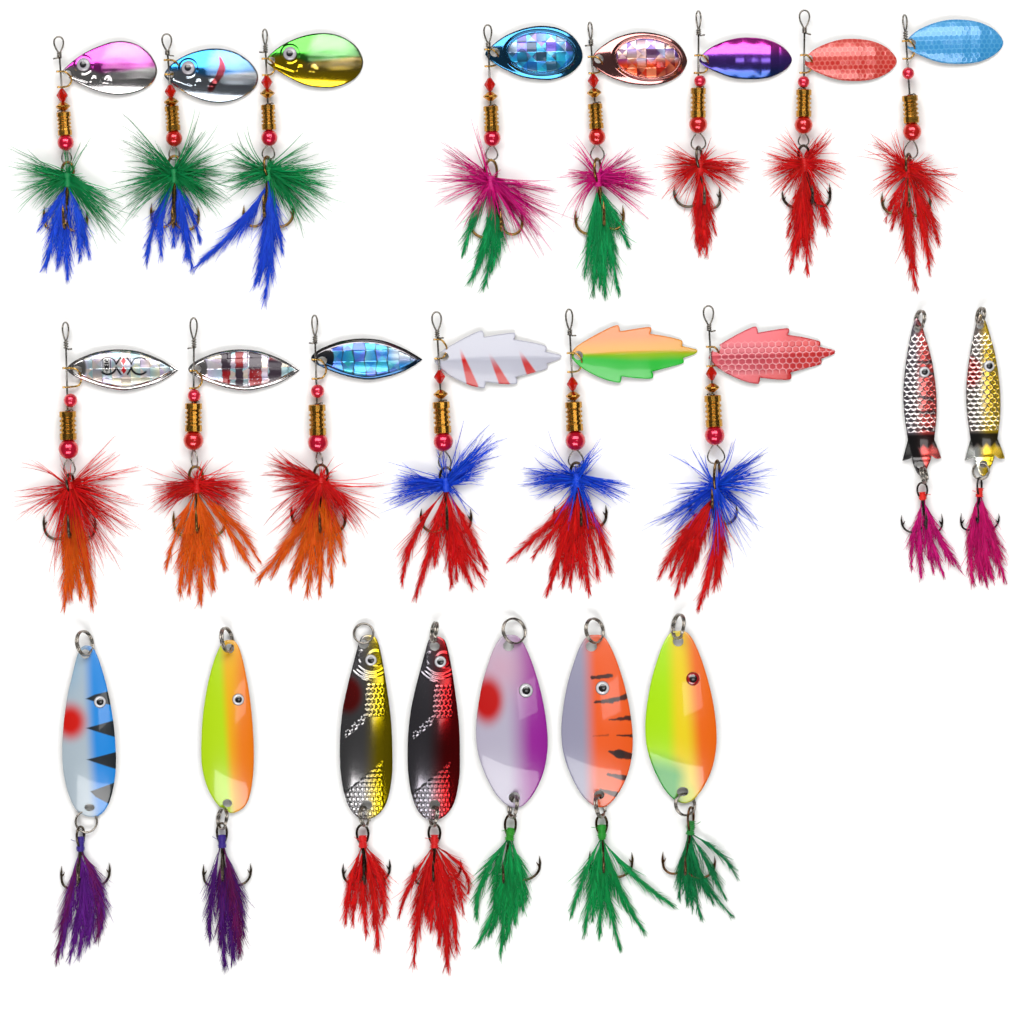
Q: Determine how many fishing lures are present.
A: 23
